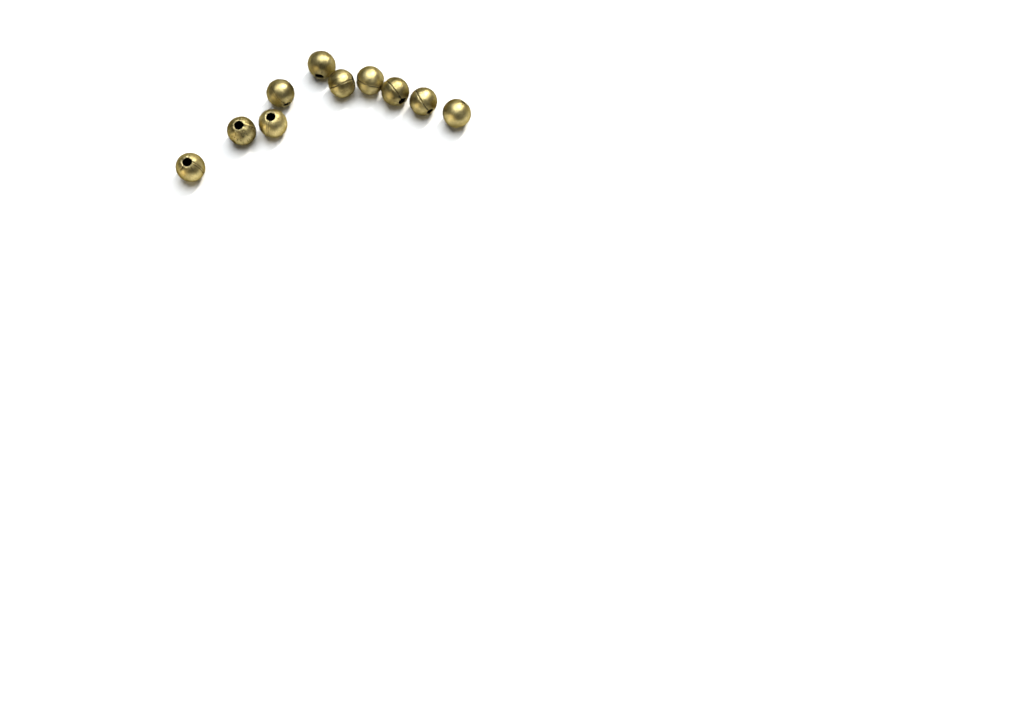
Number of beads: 10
